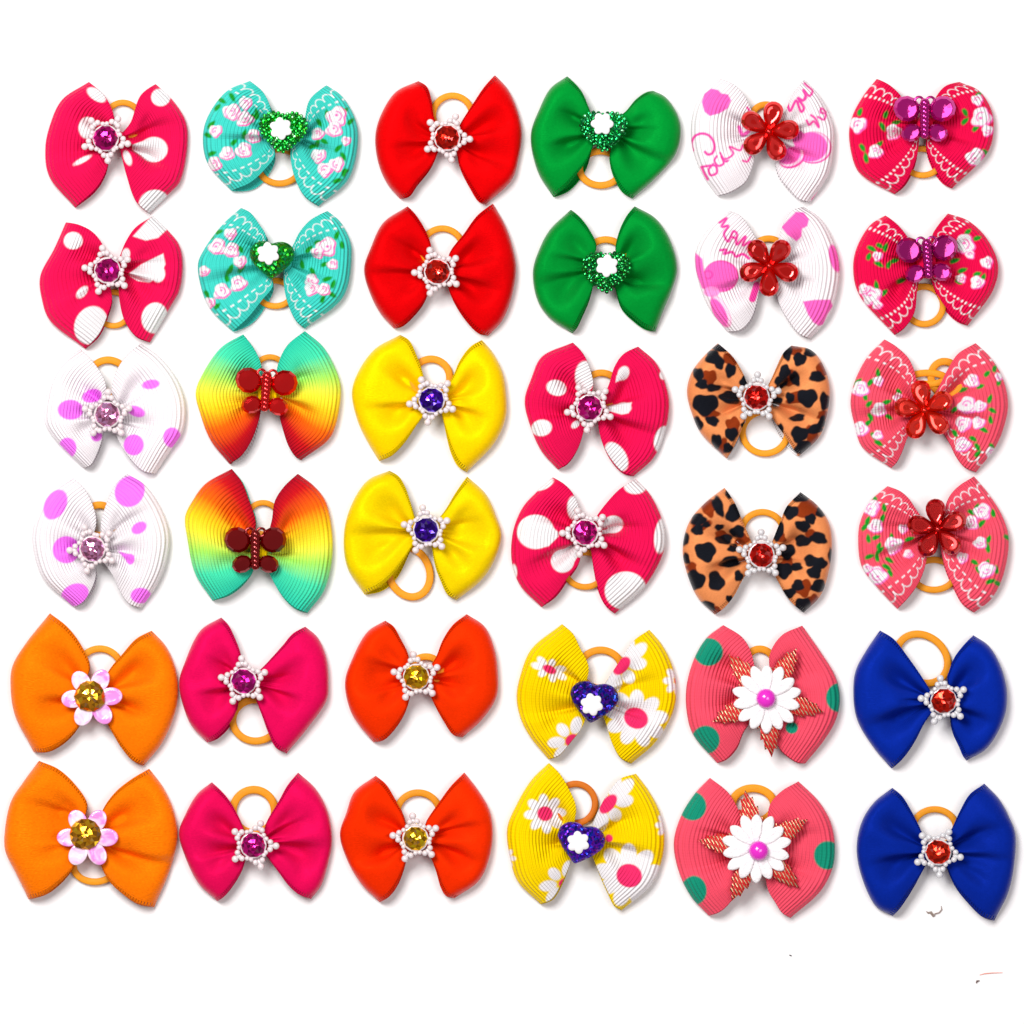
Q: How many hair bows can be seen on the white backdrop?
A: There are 36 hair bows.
